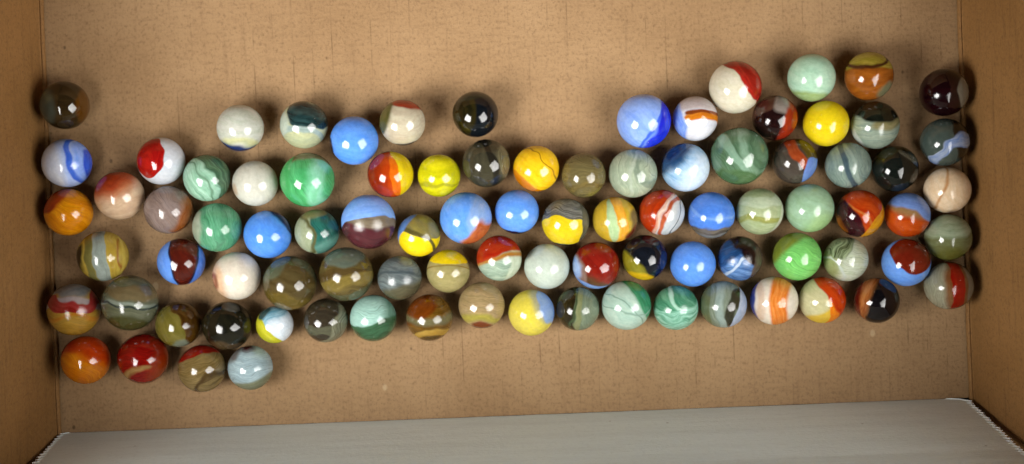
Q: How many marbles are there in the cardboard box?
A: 90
